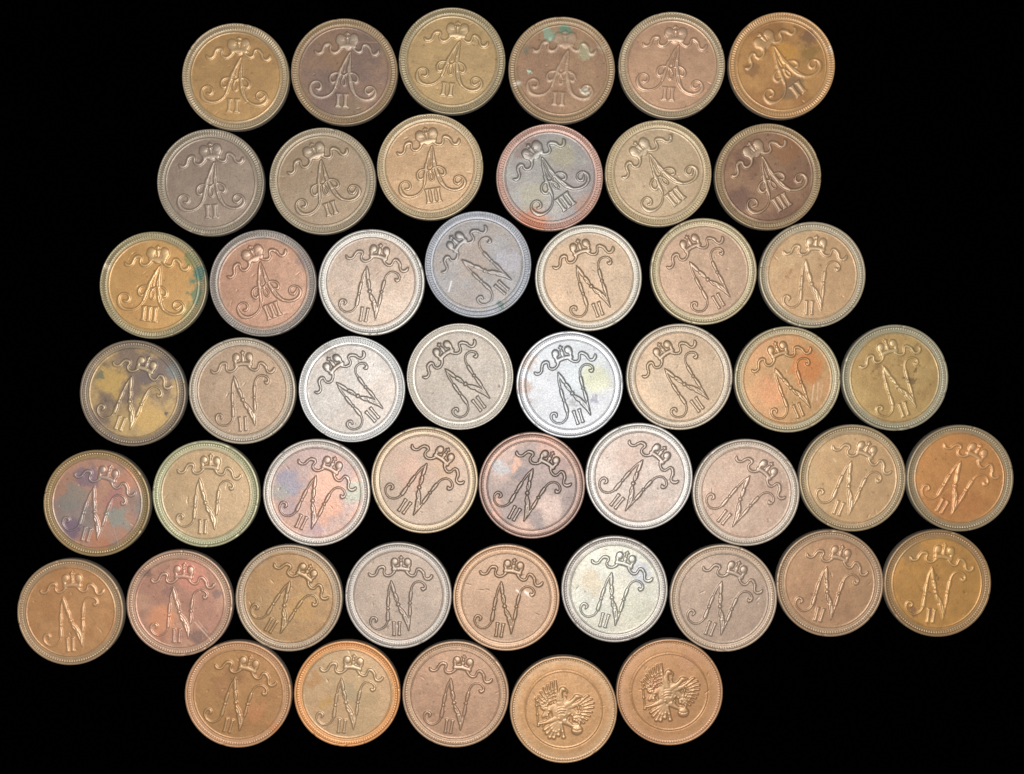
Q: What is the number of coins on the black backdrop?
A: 50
